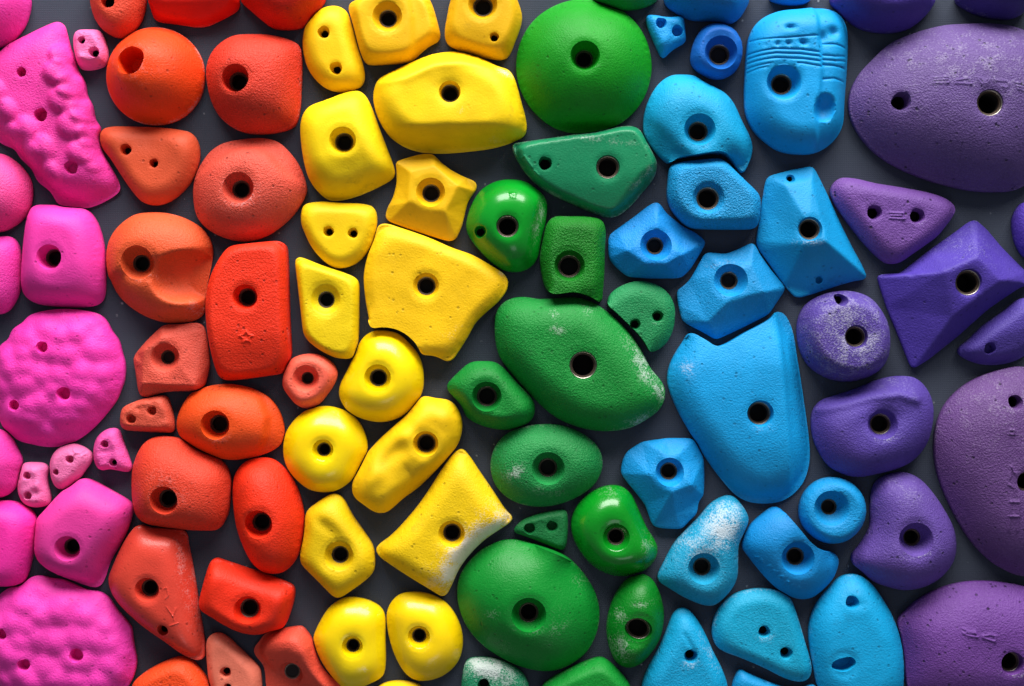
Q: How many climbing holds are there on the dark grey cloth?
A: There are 97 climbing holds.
